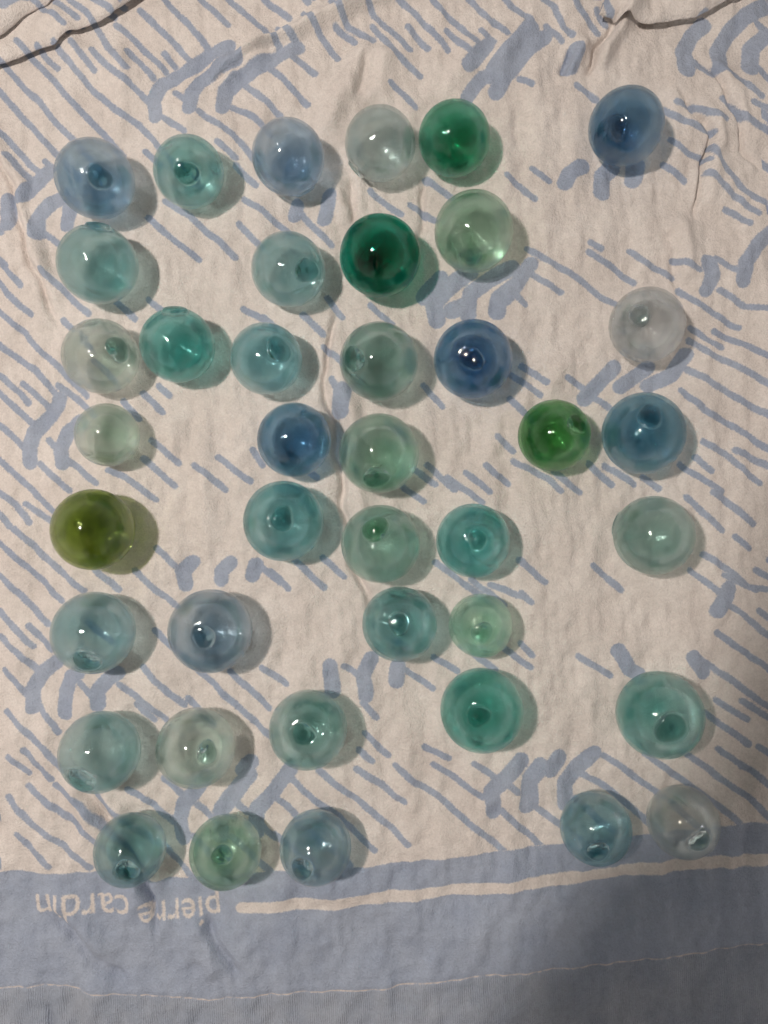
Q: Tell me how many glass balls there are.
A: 40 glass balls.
